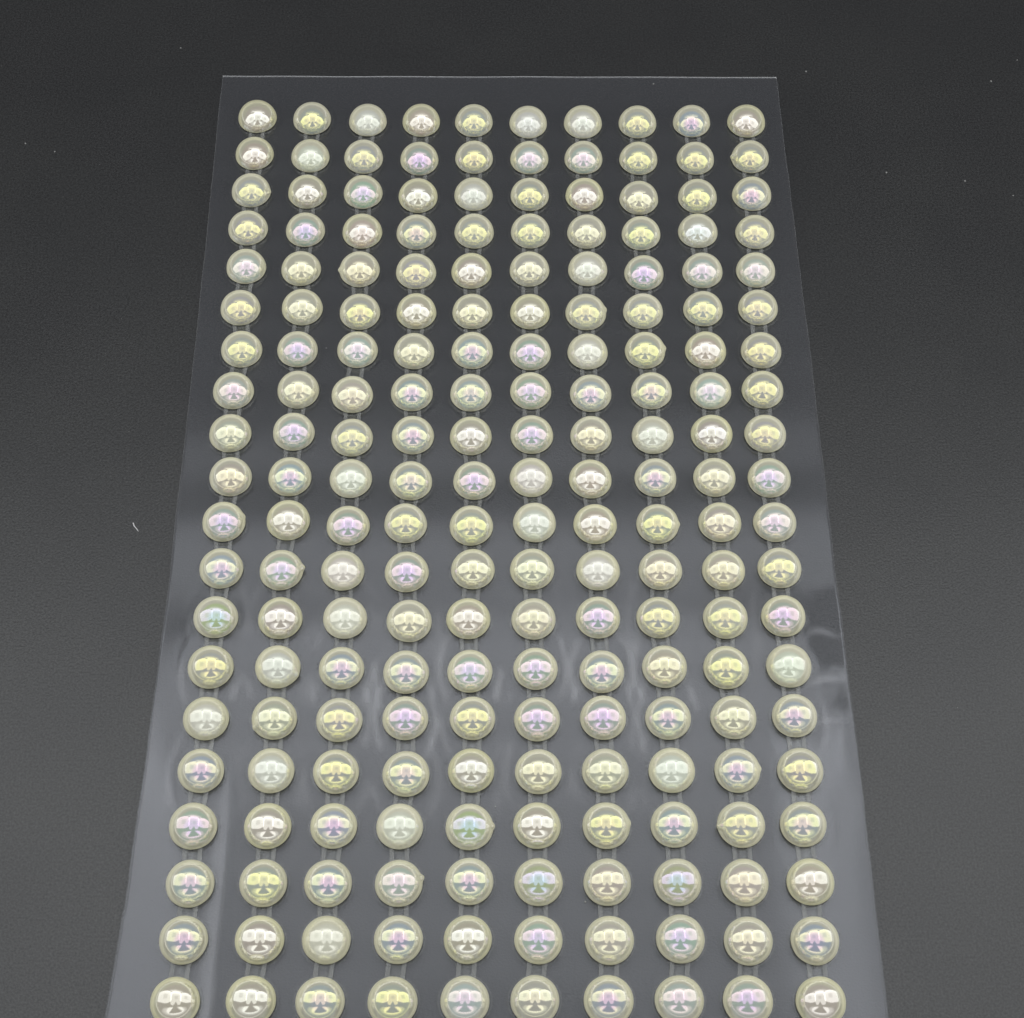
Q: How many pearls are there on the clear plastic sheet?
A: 200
